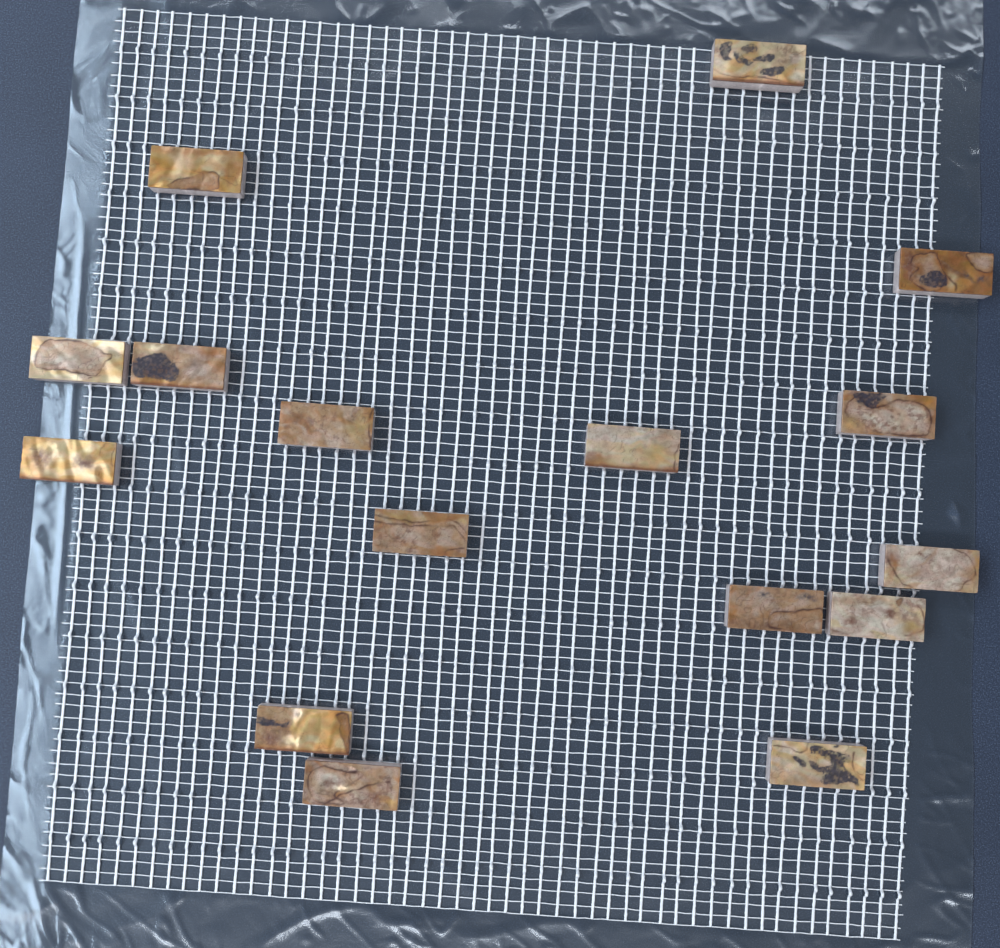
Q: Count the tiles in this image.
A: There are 16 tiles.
